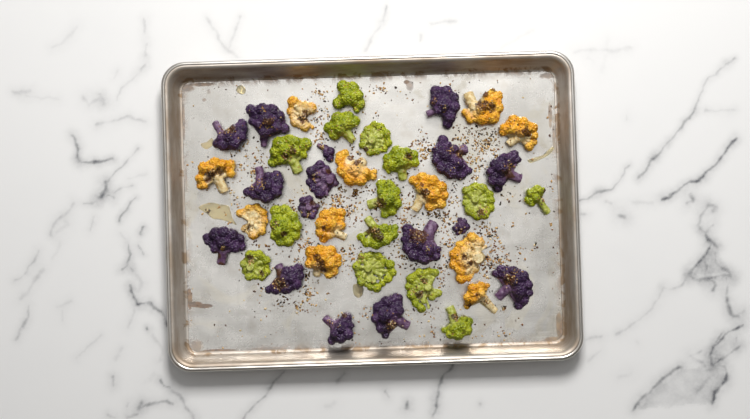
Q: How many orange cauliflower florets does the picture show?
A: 11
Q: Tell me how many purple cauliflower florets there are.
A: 16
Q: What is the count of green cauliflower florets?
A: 14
